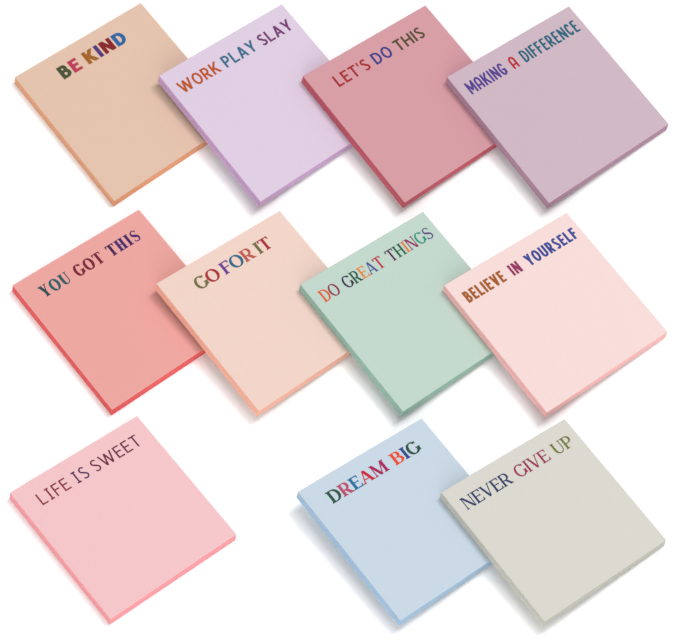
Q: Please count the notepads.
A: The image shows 11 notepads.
